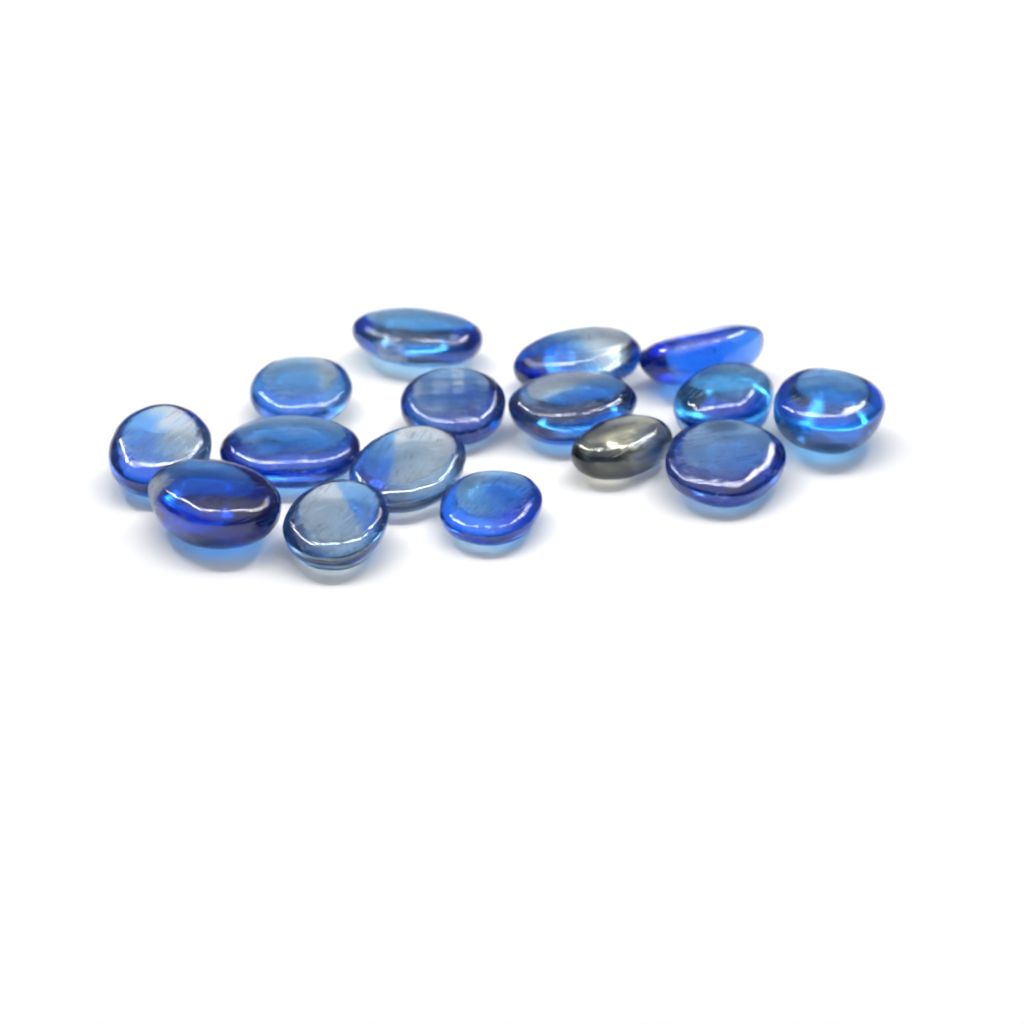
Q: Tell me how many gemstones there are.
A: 16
